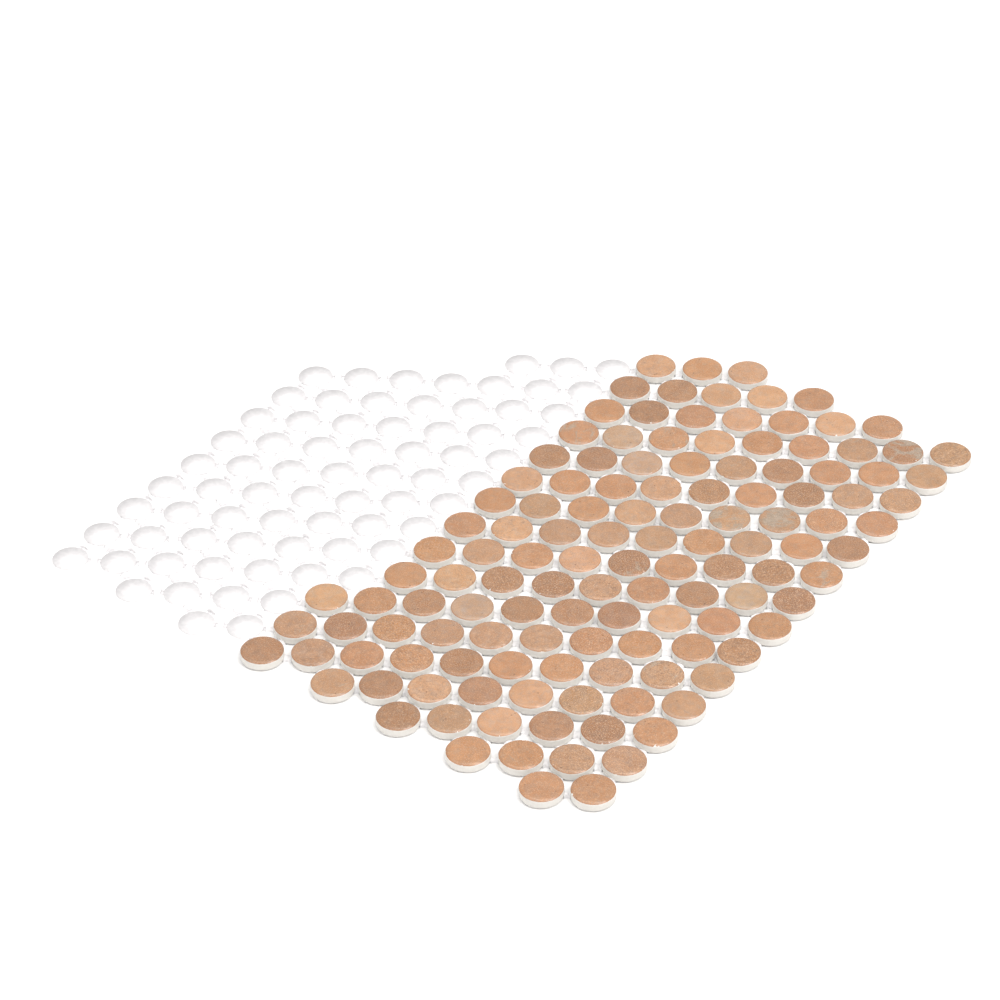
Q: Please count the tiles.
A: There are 128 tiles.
